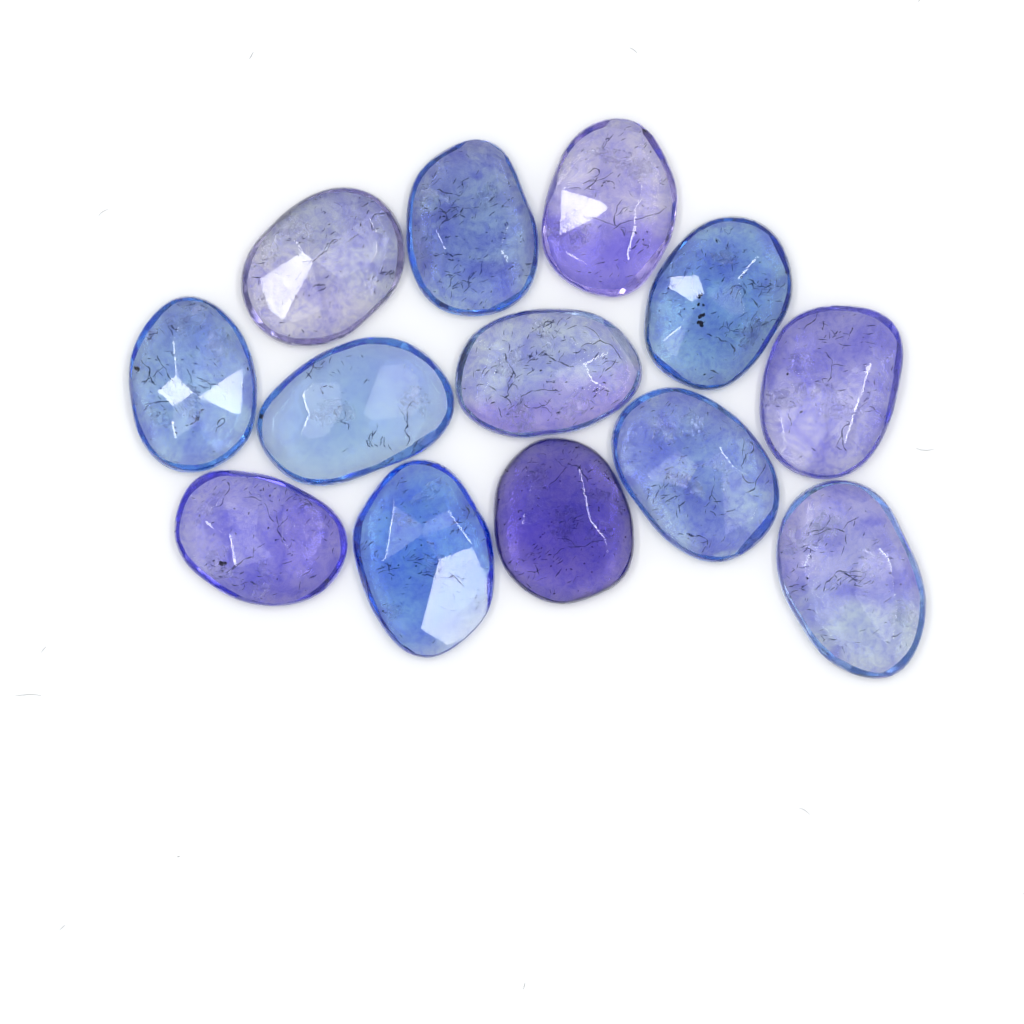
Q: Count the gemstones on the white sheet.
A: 13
